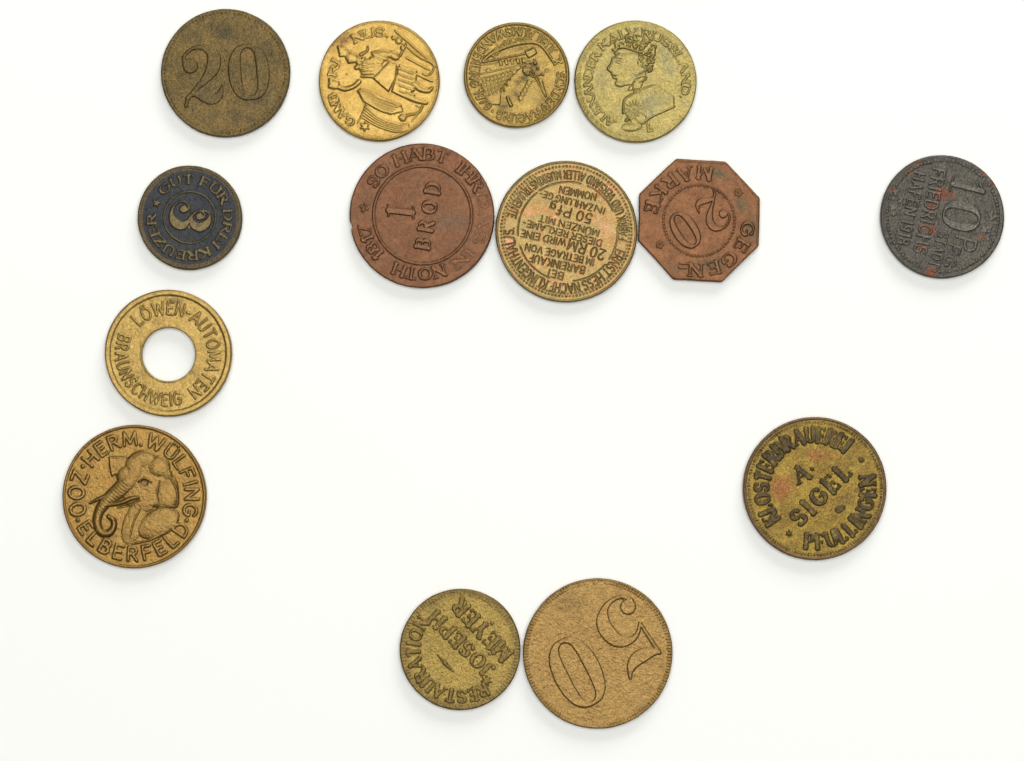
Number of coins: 14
